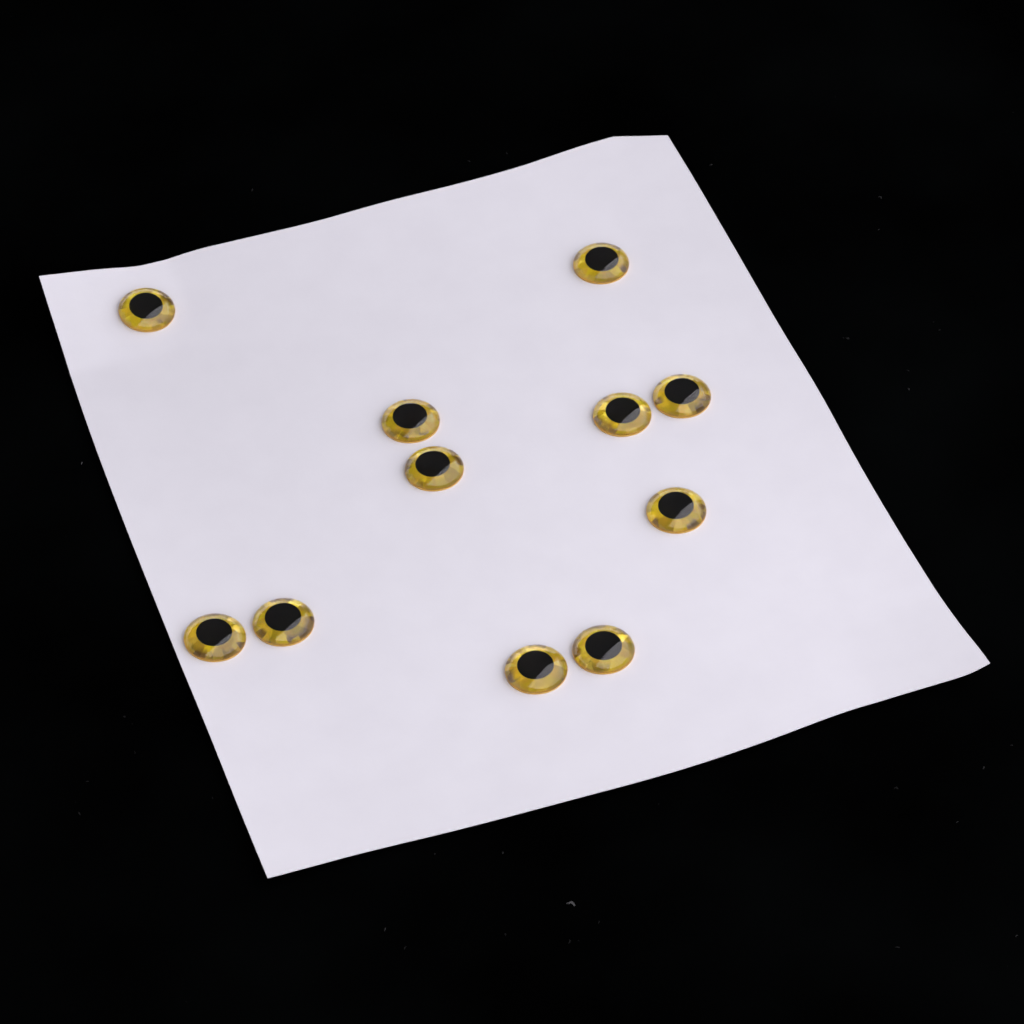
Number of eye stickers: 11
